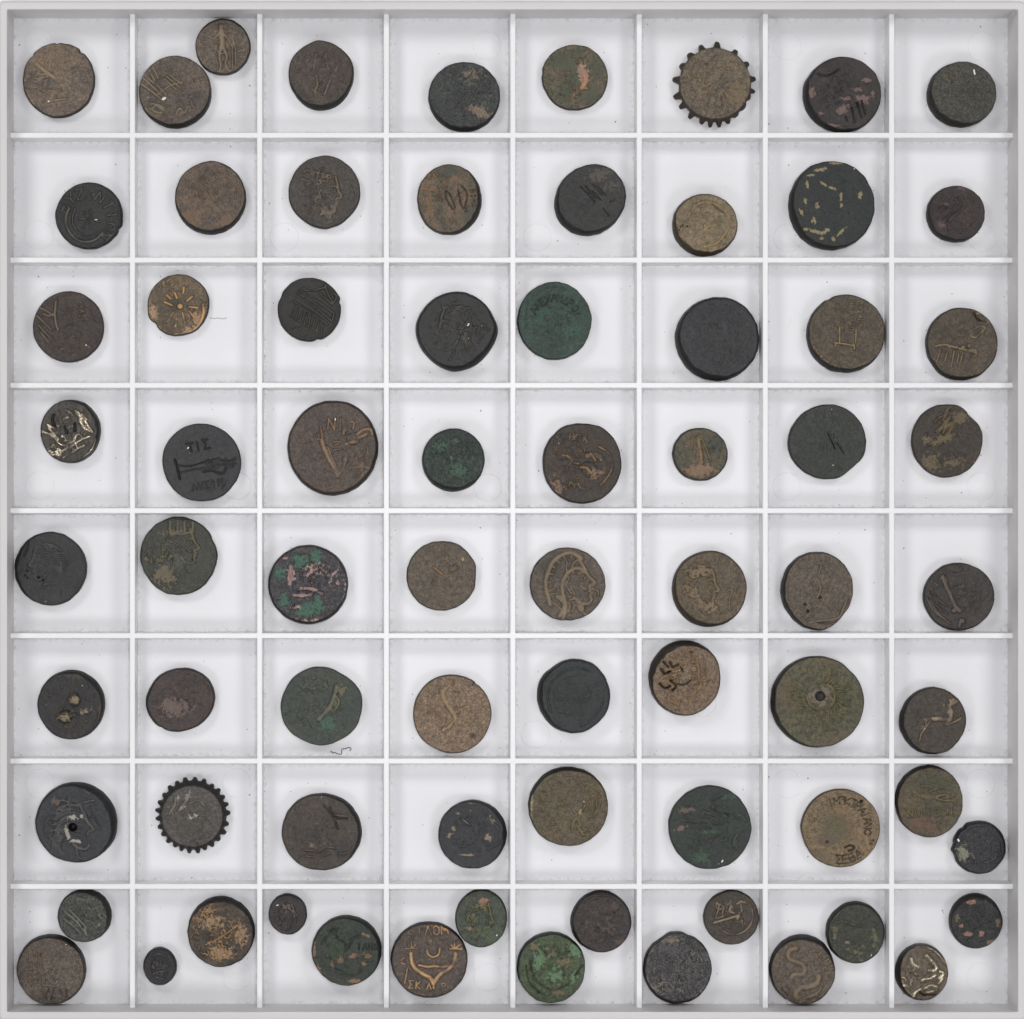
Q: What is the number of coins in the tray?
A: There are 74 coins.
